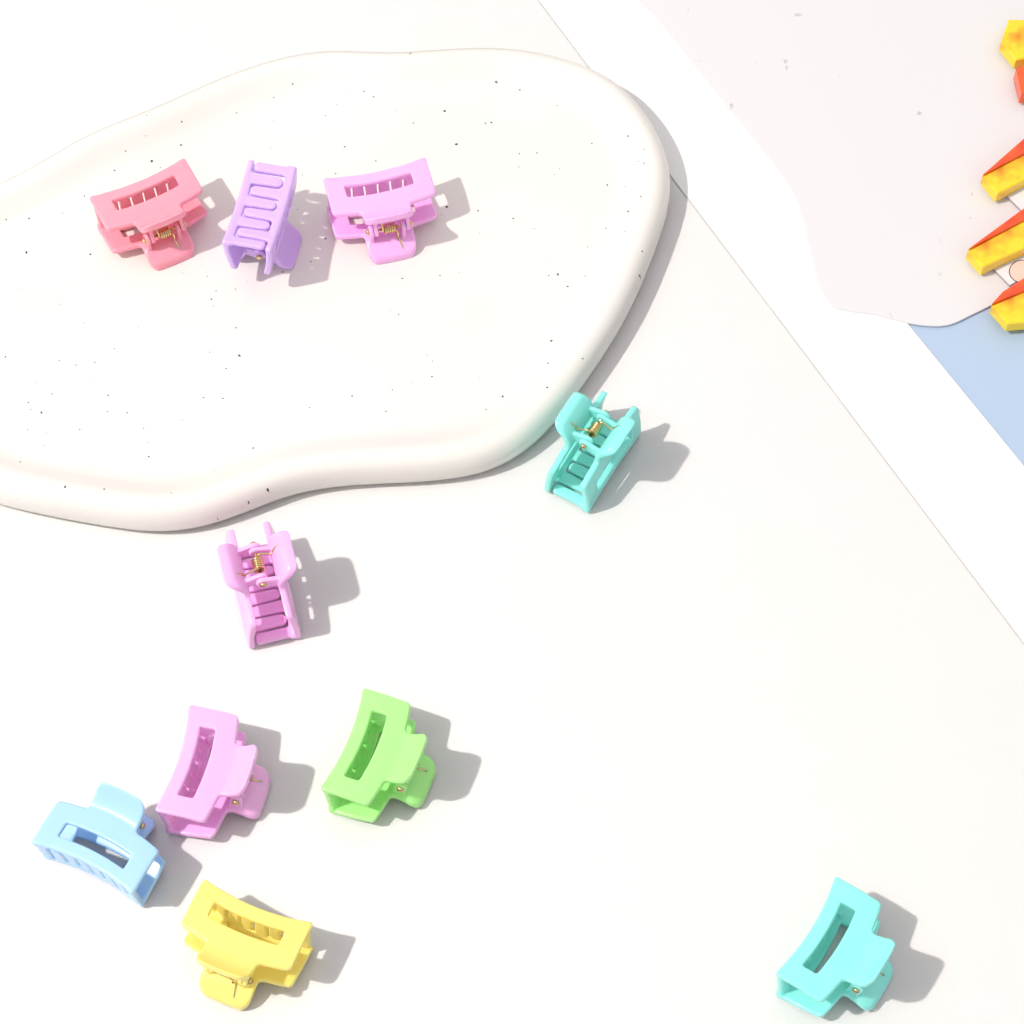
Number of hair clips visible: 10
